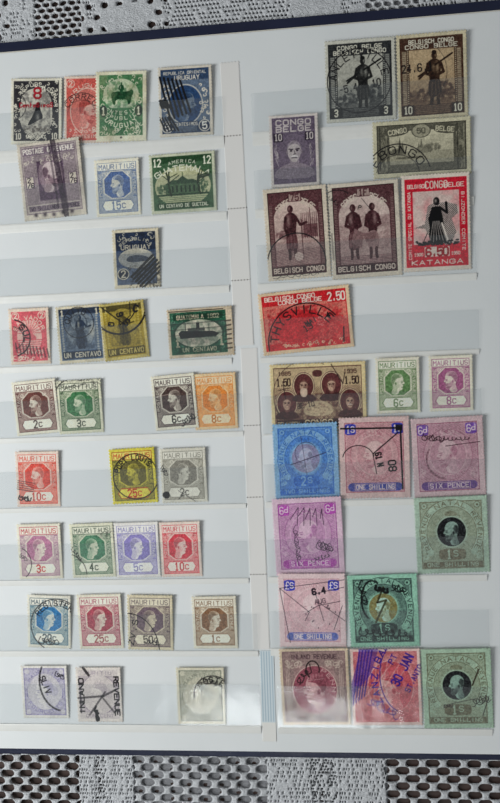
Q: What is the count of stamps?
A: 51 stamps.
